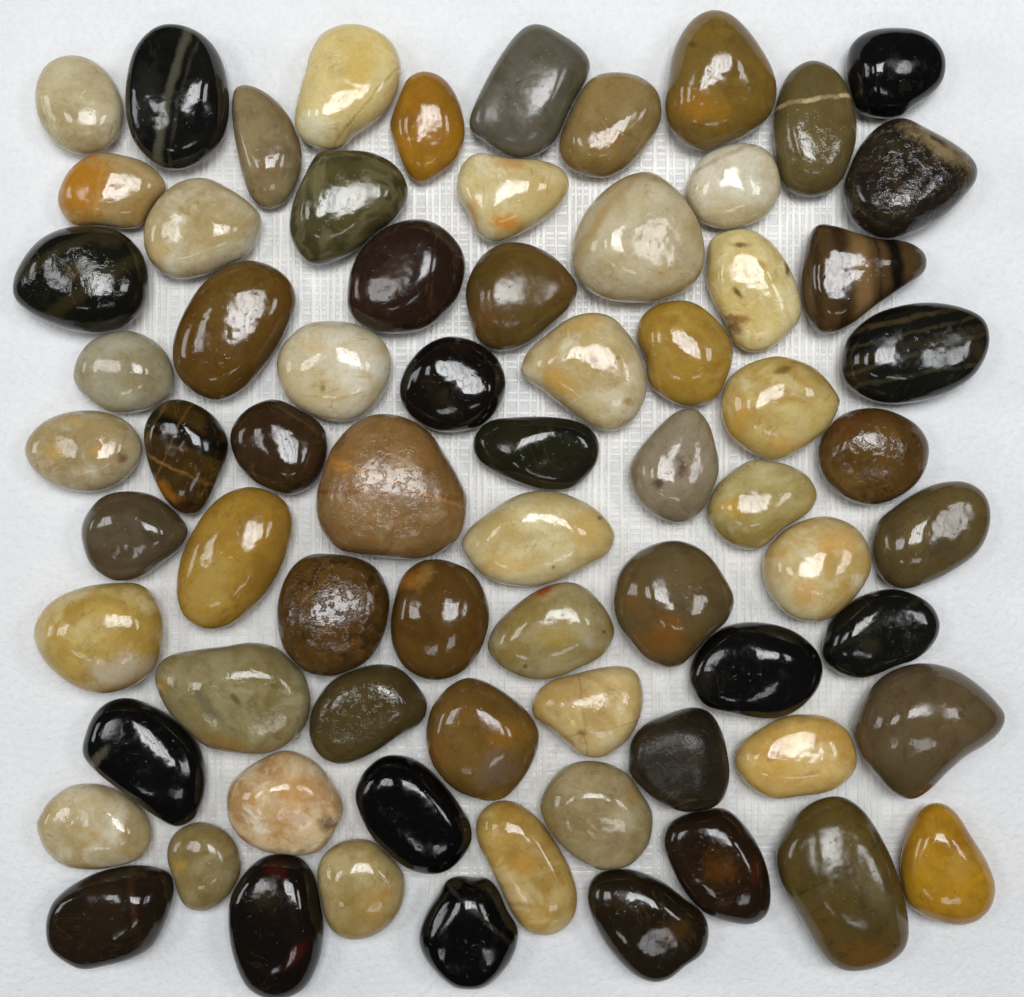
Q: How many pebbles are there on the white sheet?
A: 72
